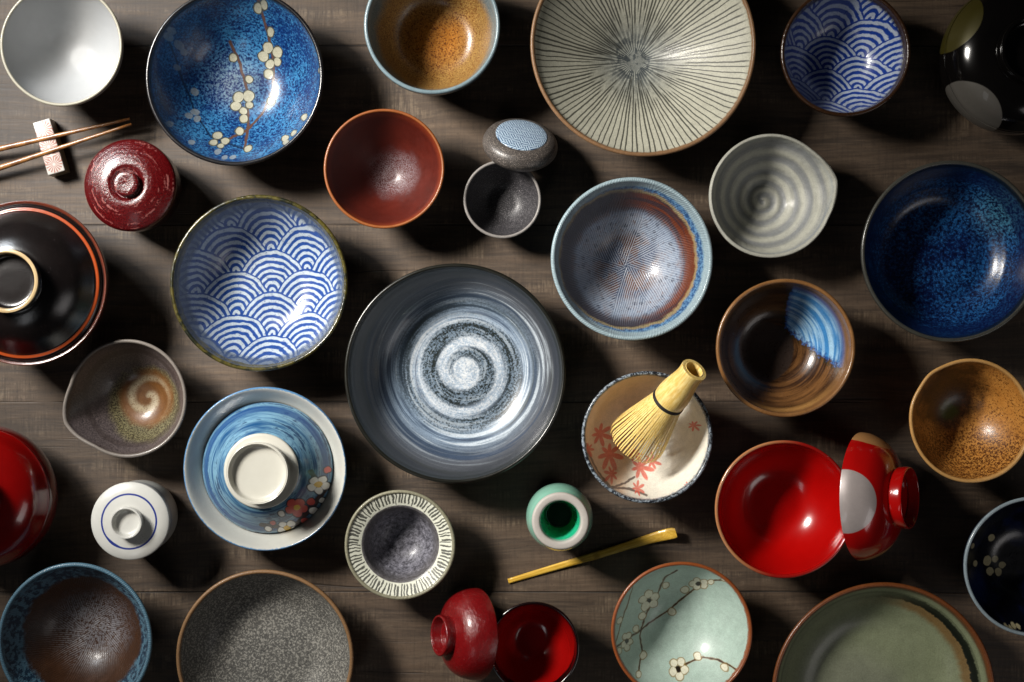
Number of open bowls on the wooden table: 24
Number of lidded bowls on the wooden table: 6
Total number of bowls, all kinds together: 30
